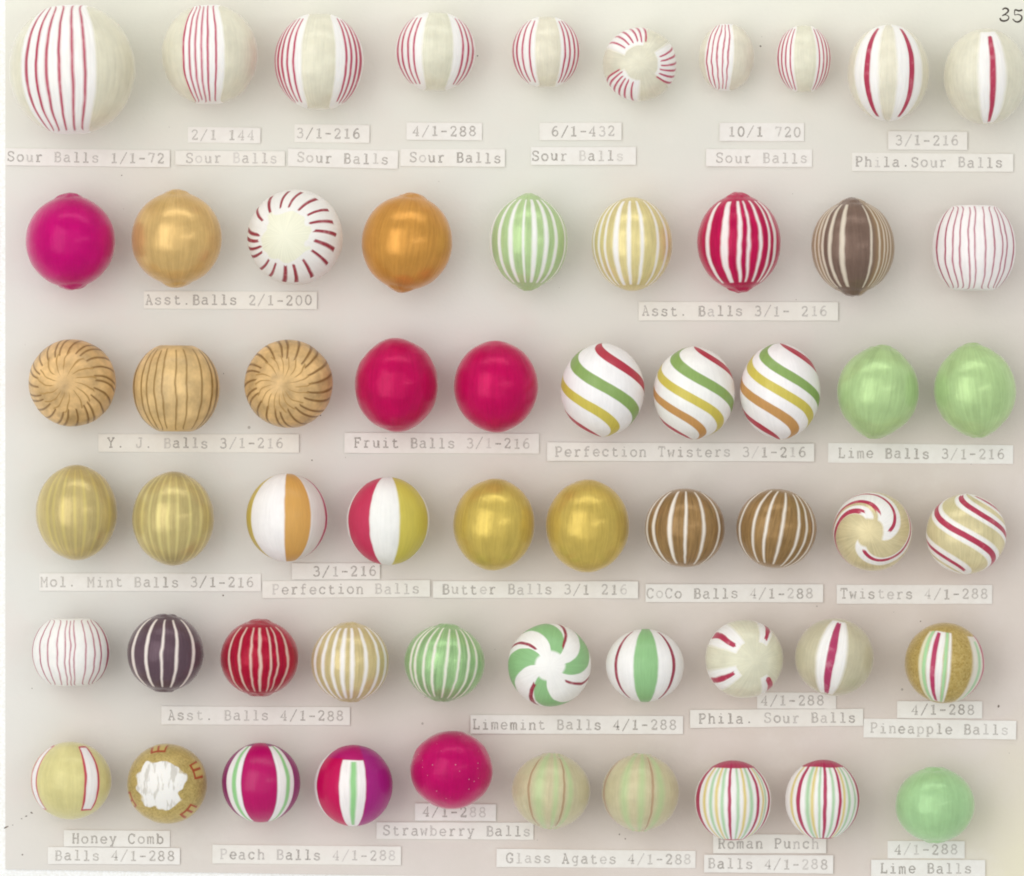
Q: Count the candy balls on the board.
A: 59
